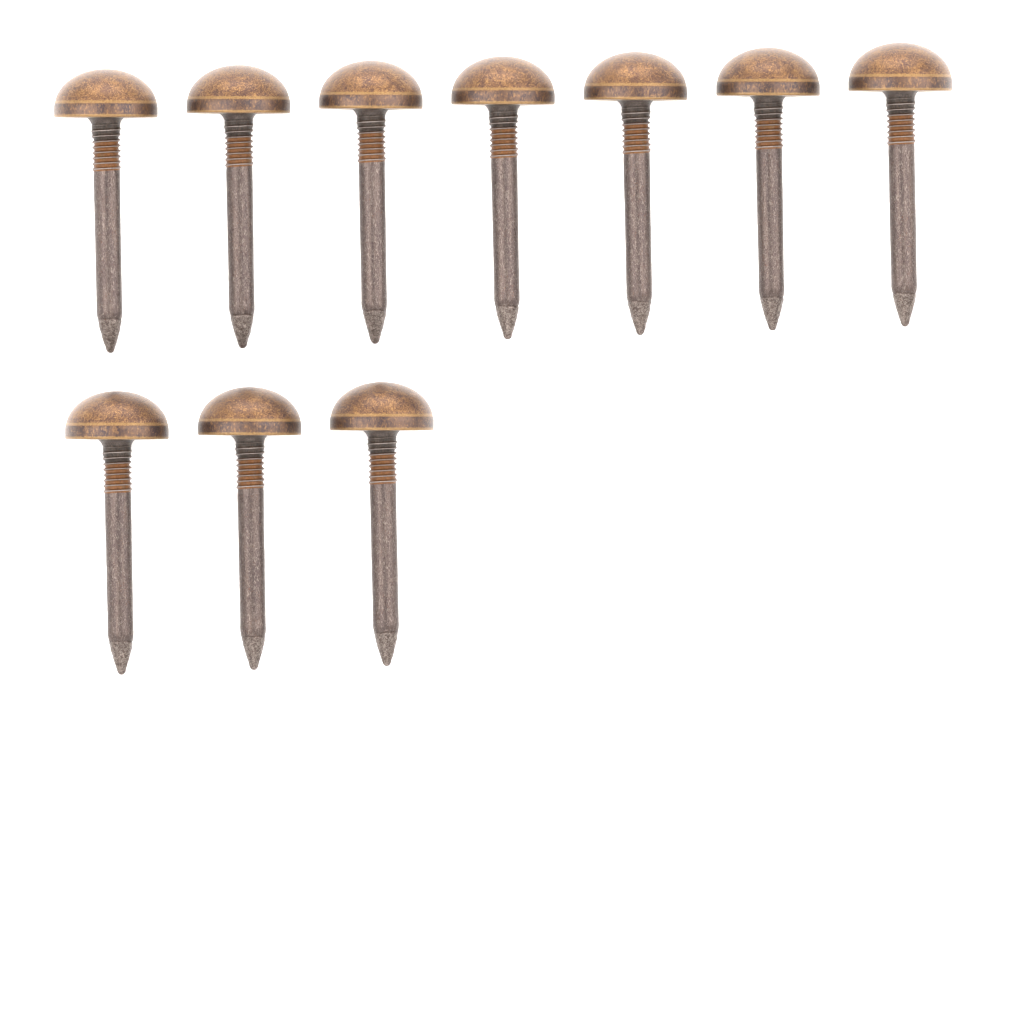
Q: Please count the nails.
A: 10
